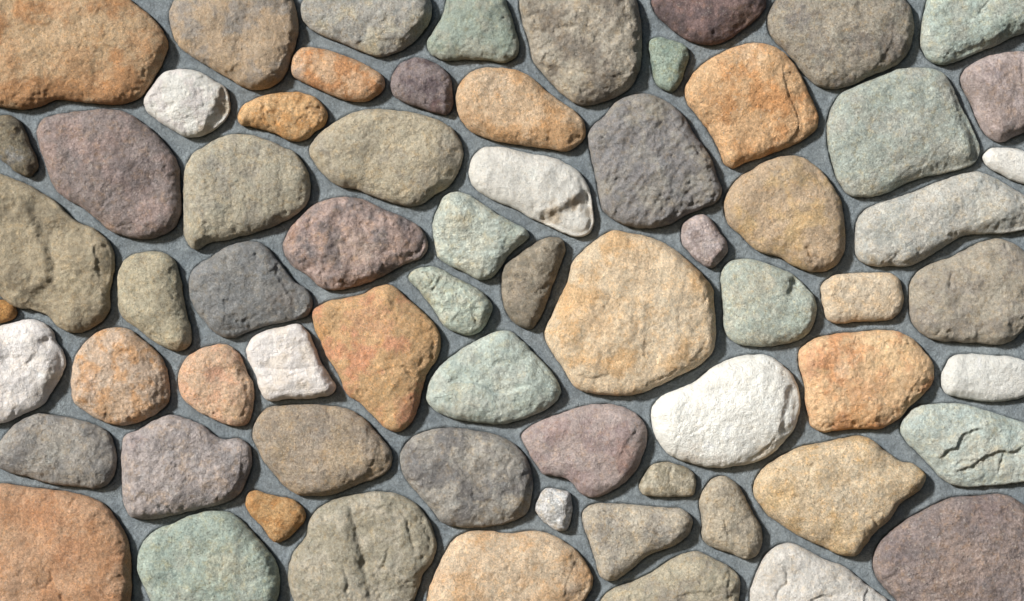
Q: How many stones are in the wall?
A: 67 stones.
